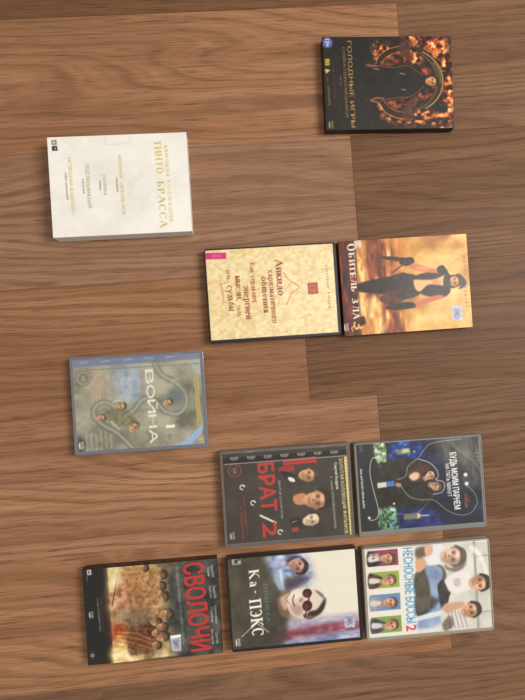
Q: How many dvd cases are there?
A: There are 10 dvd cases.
